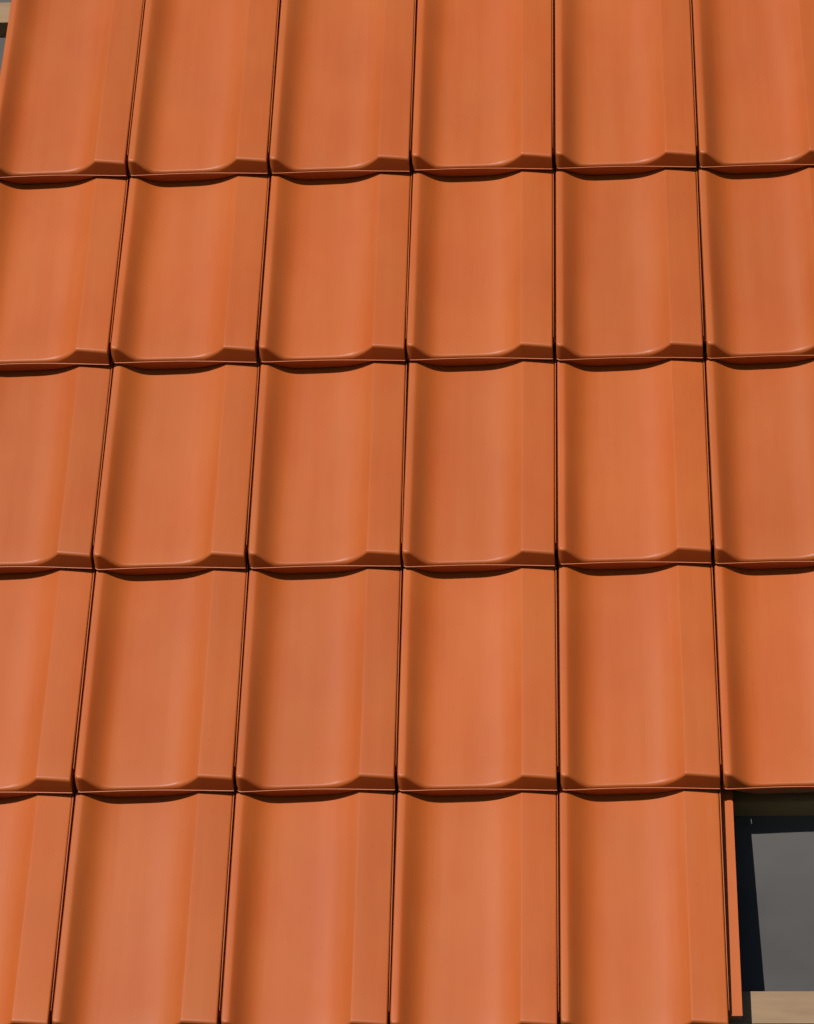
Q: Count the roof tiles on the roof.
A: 29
